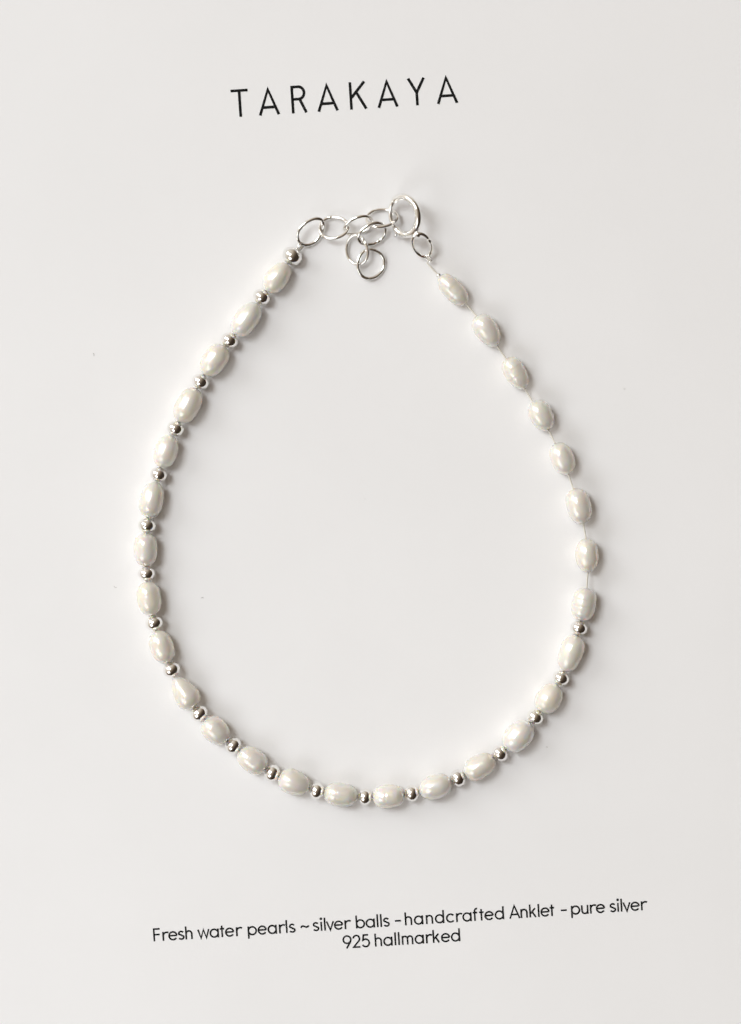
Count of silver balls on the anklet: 21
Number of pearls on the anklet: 28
